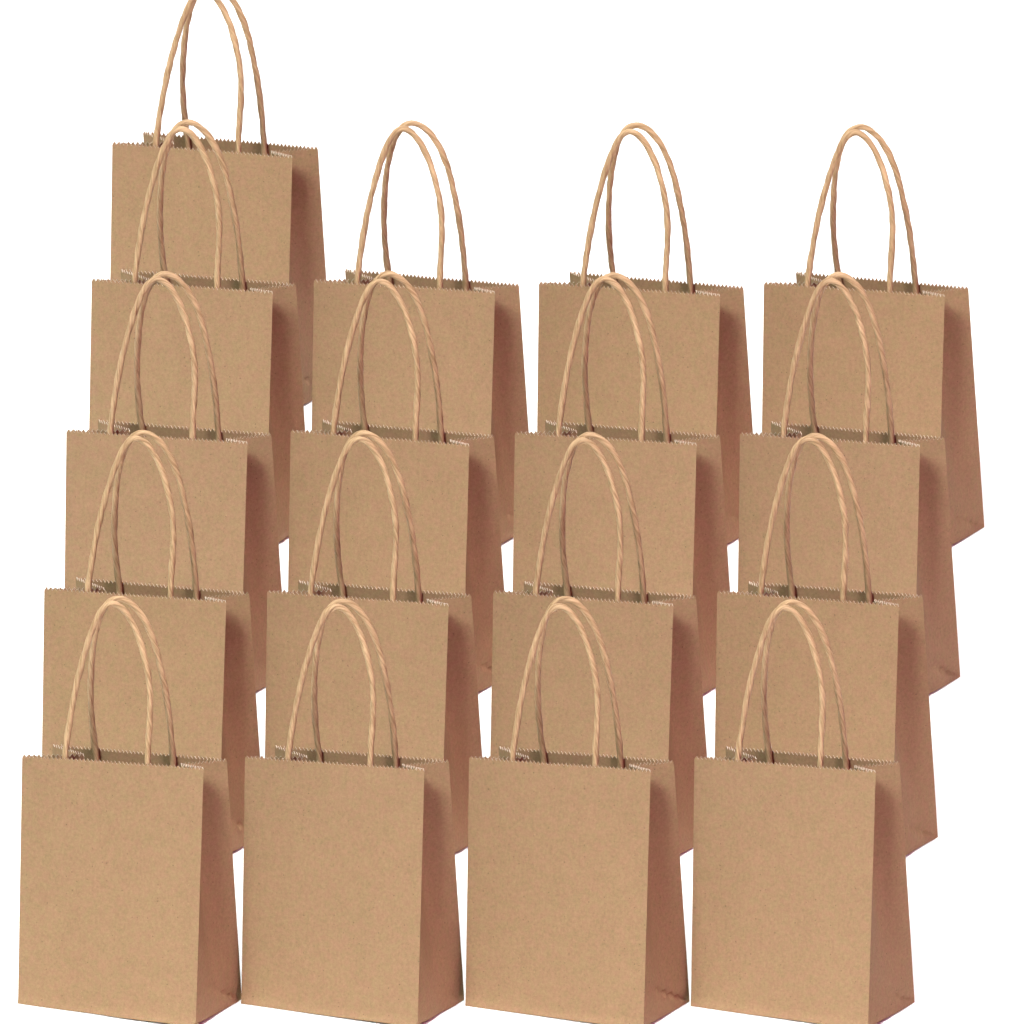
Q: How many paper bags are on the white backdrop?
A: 17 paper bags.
